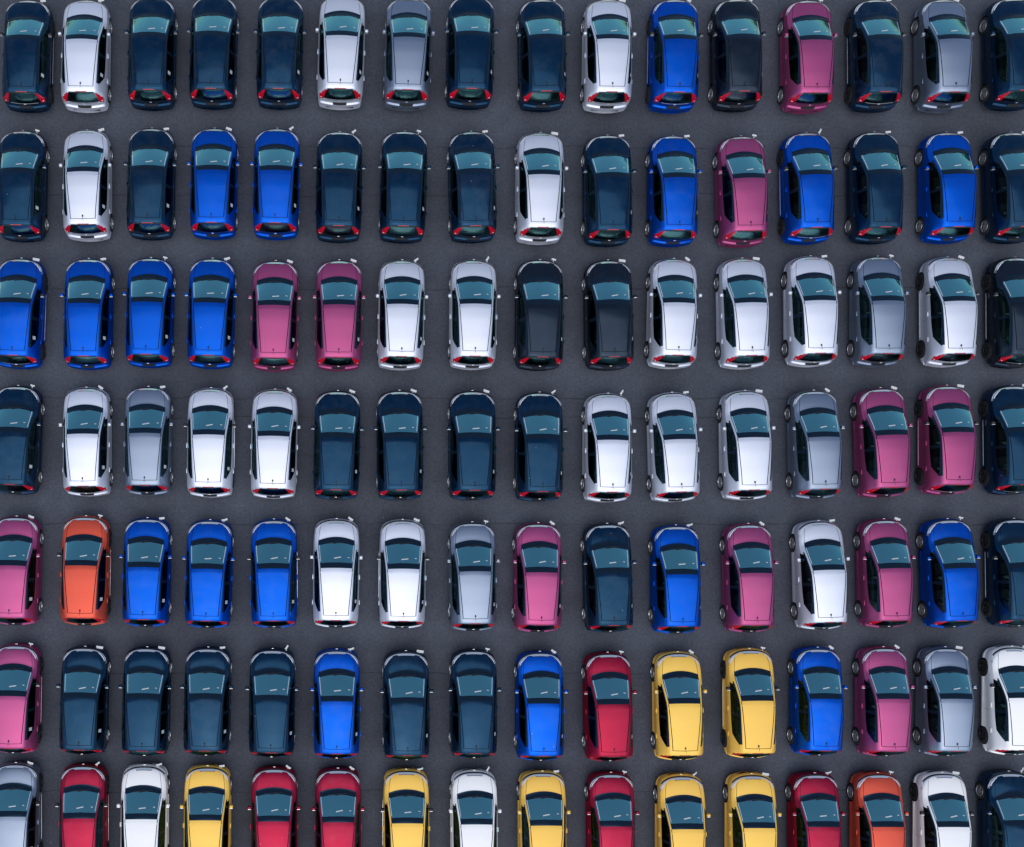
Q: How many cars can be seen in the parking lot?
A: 112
